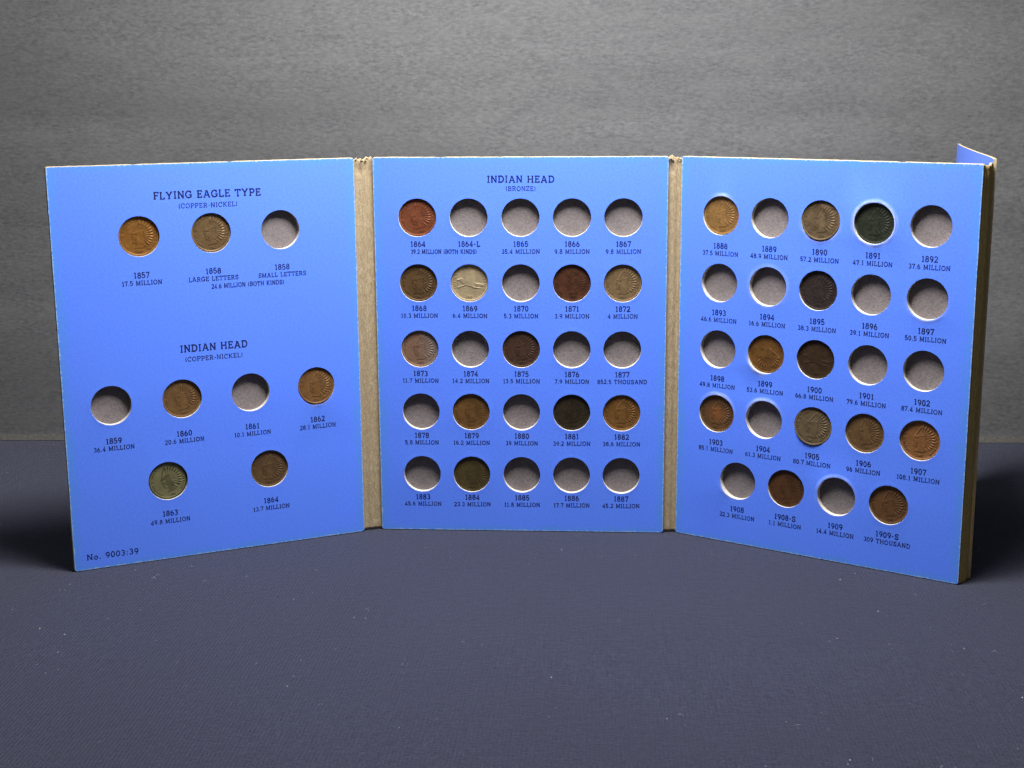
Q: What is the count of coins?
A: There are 29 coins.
